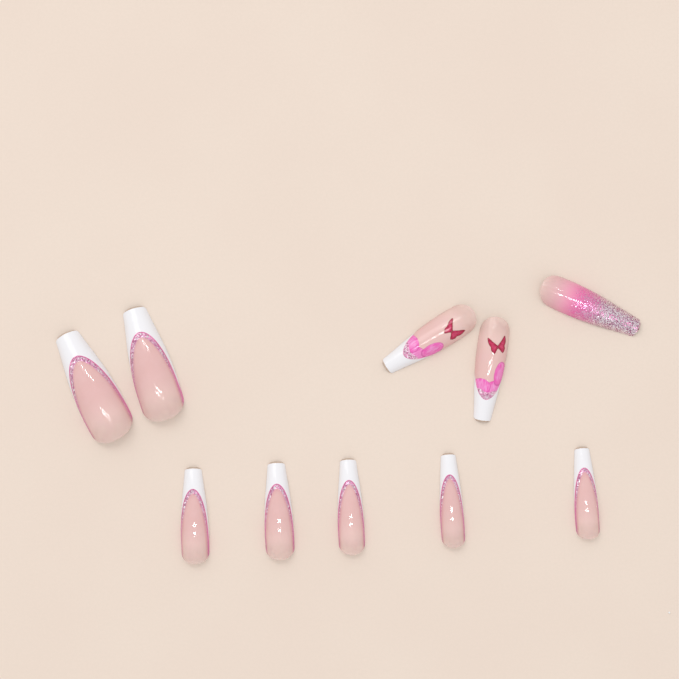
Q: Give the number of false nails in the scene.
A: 10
